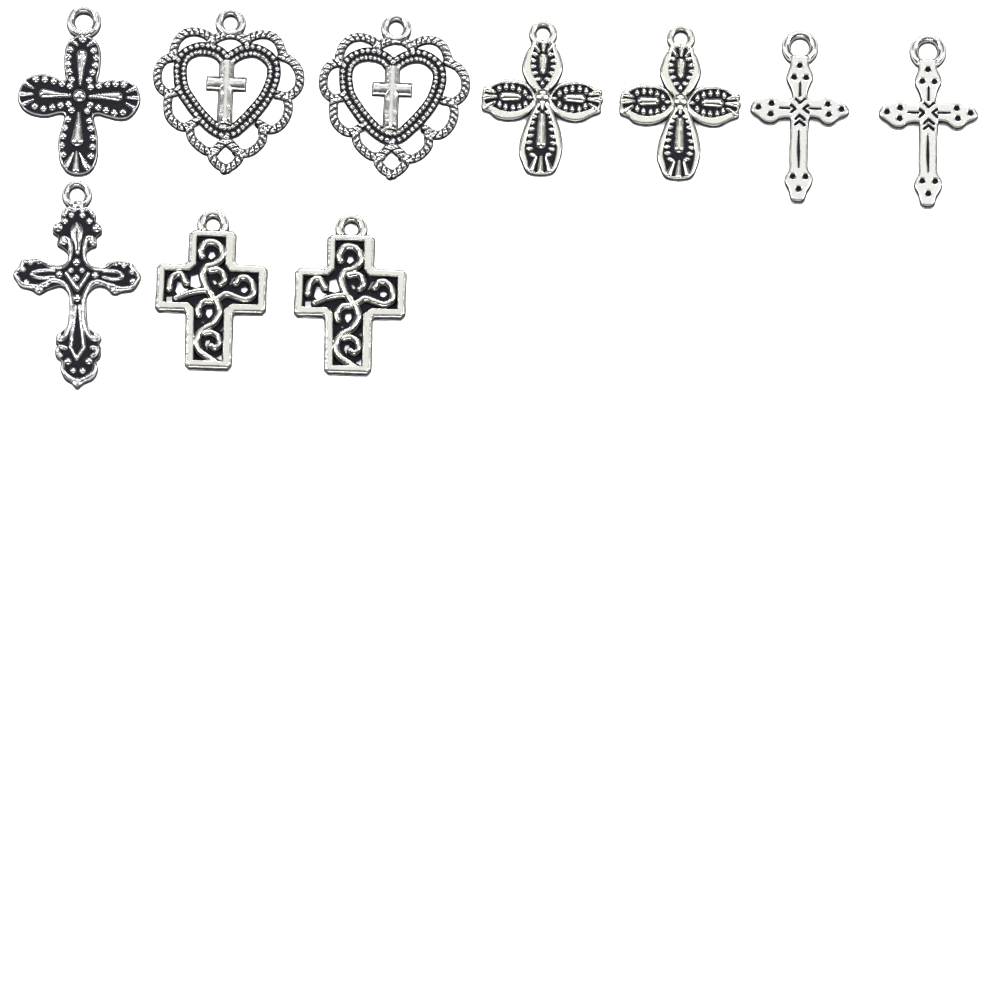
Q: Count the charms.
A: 10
